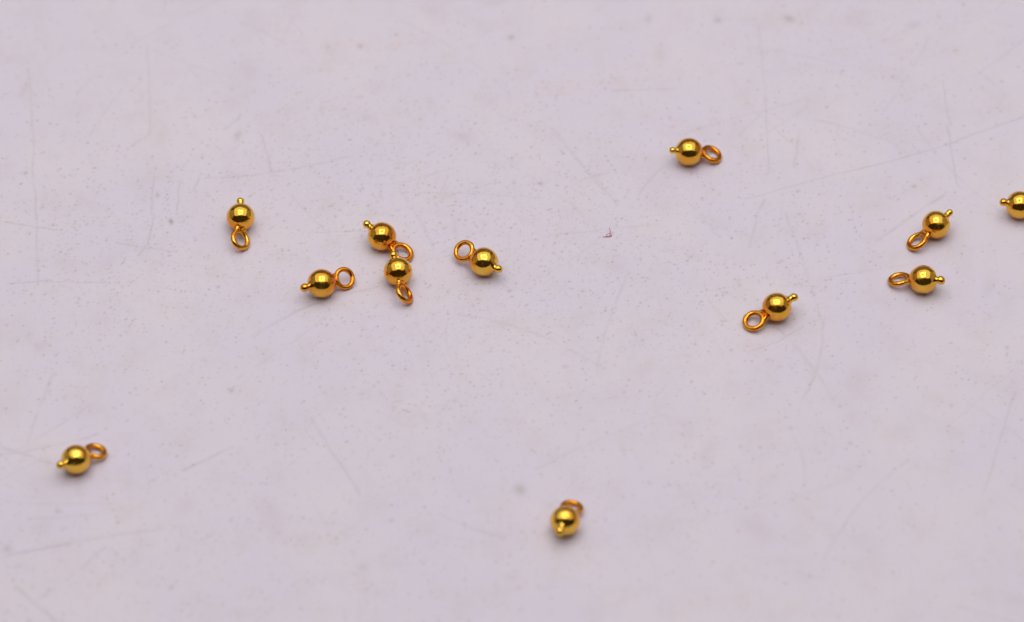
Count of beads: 12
